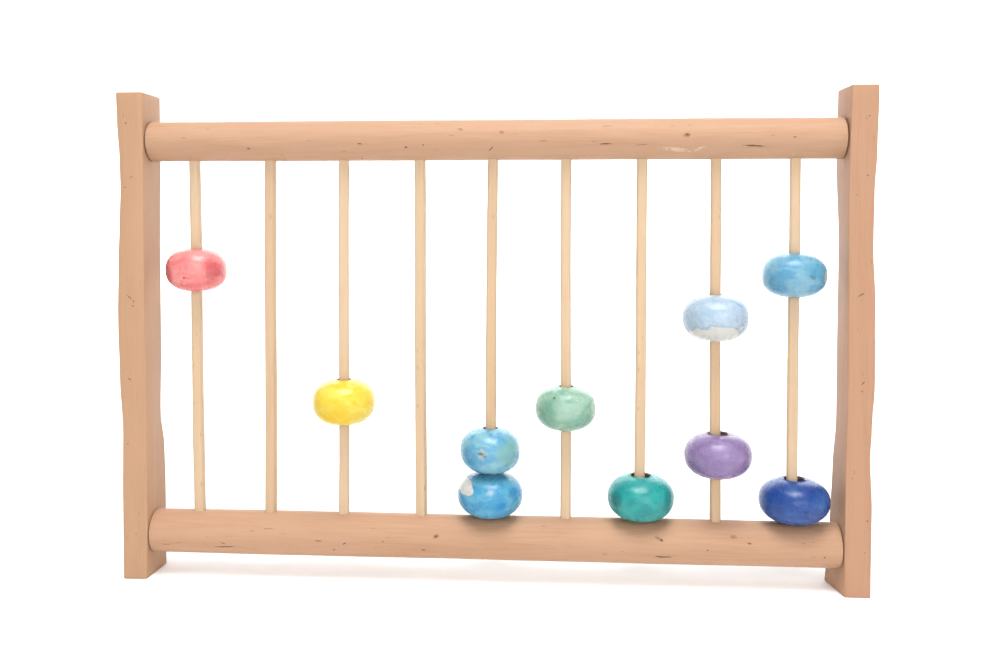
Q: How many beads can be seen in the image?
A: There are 10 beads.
